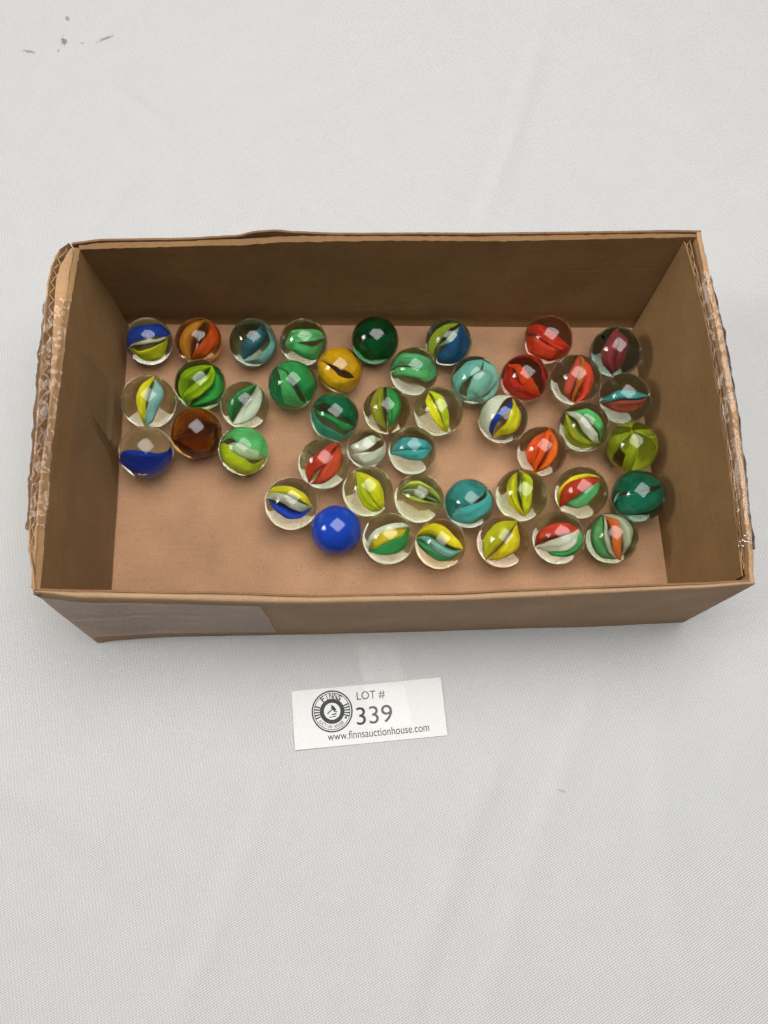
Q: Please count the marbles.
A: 44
